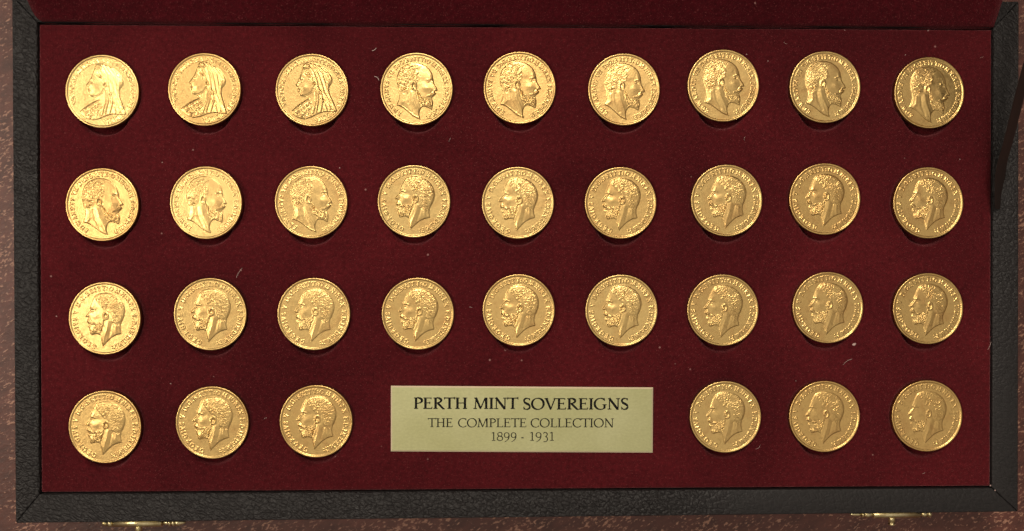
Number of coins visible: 33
